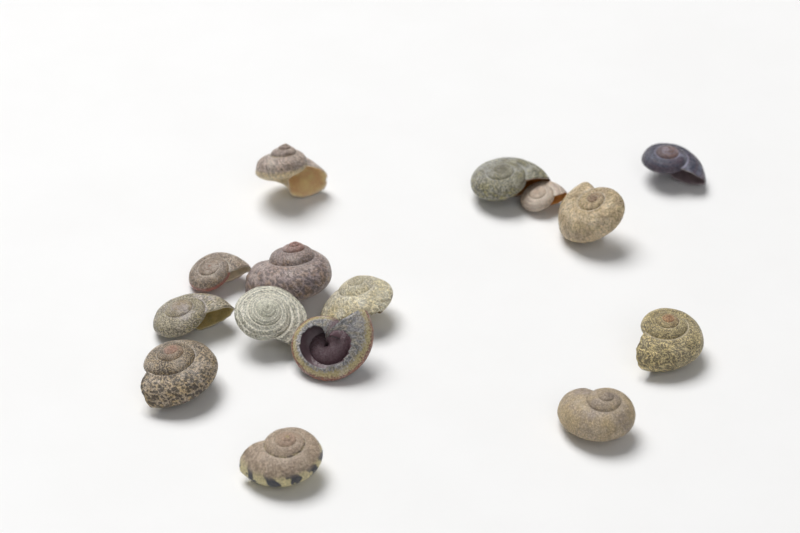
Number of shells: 15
